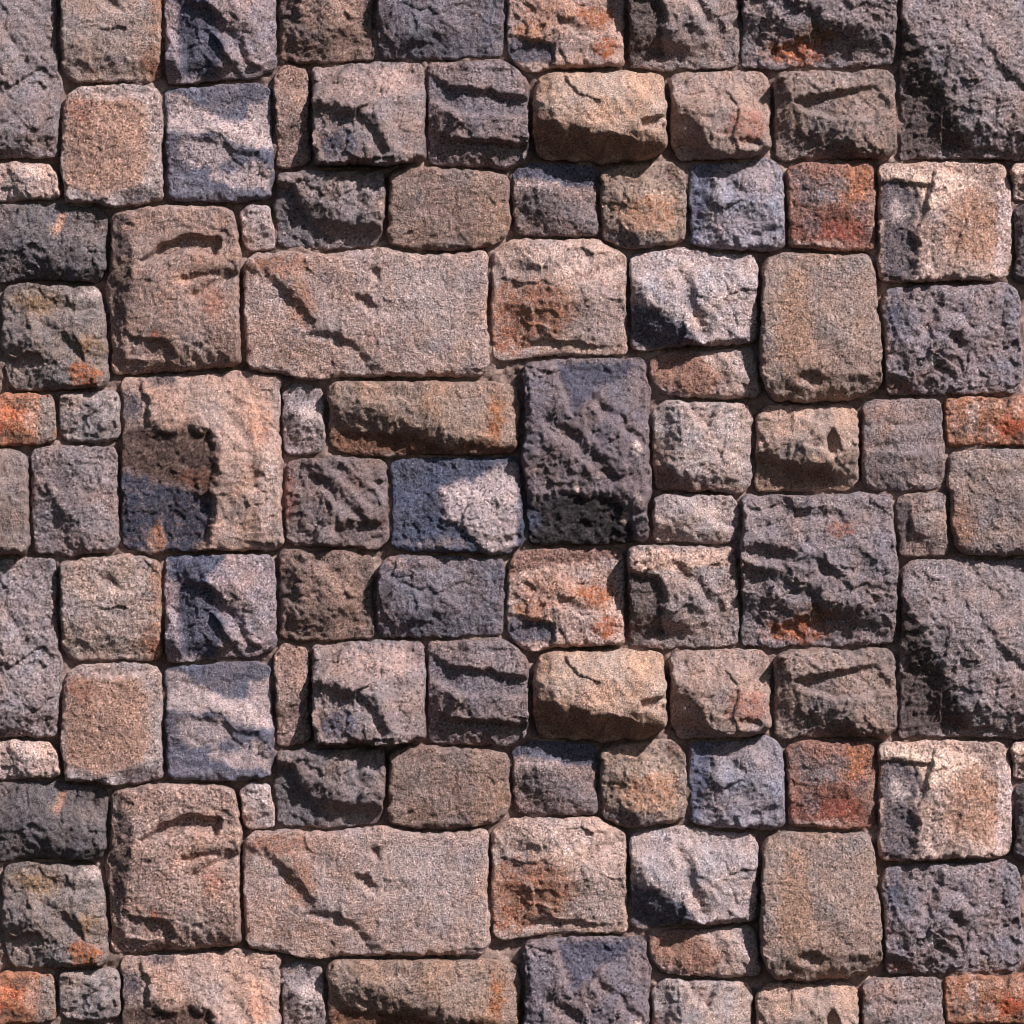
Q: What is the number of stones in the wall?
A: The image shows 101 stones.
